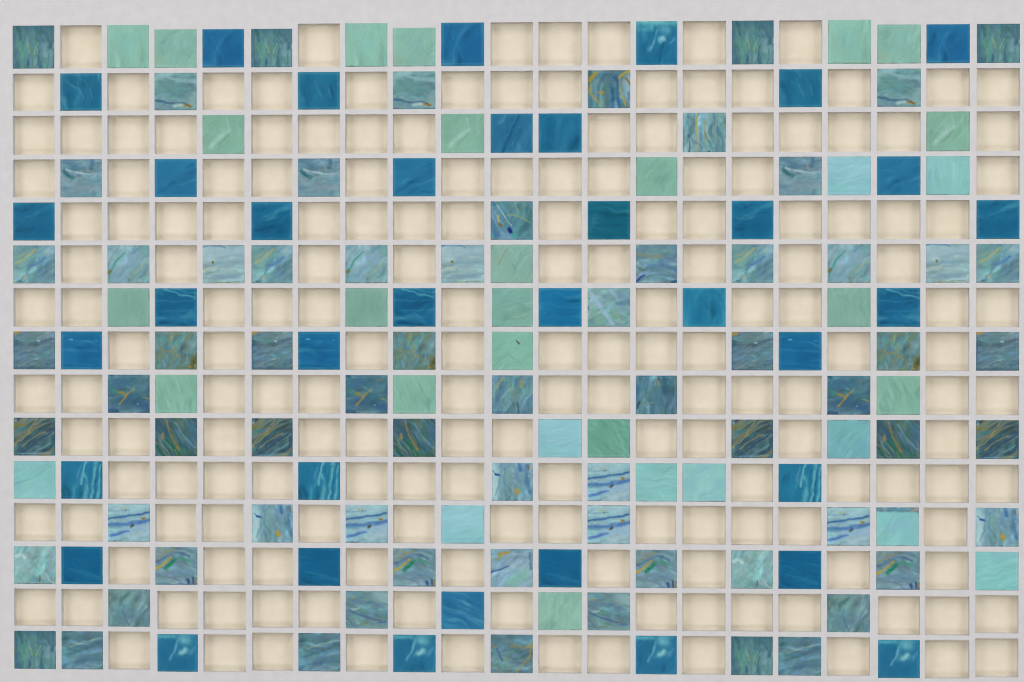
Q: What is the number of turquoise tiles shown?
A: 10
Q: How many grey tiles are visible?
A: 69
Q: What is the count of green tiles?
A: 21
